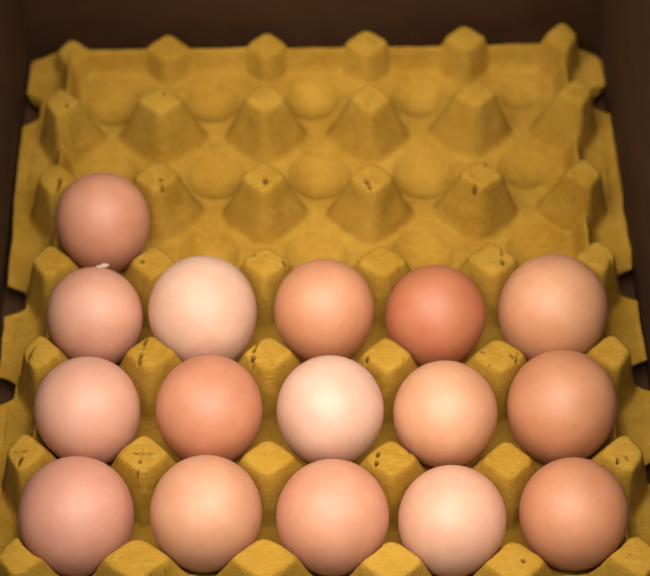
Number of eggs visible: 16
